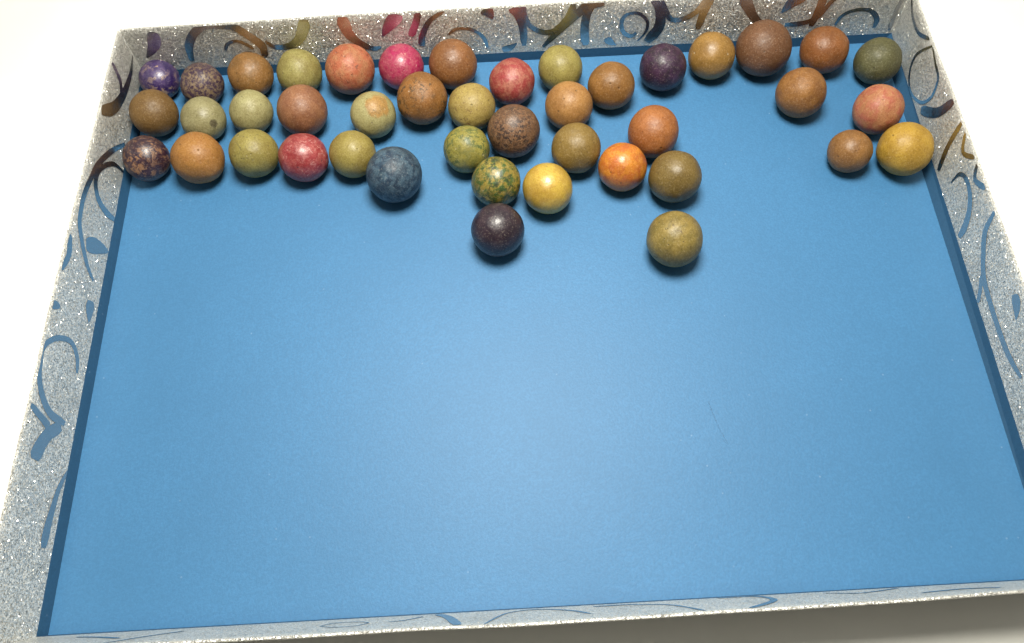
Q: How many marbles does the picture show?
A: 43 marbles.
